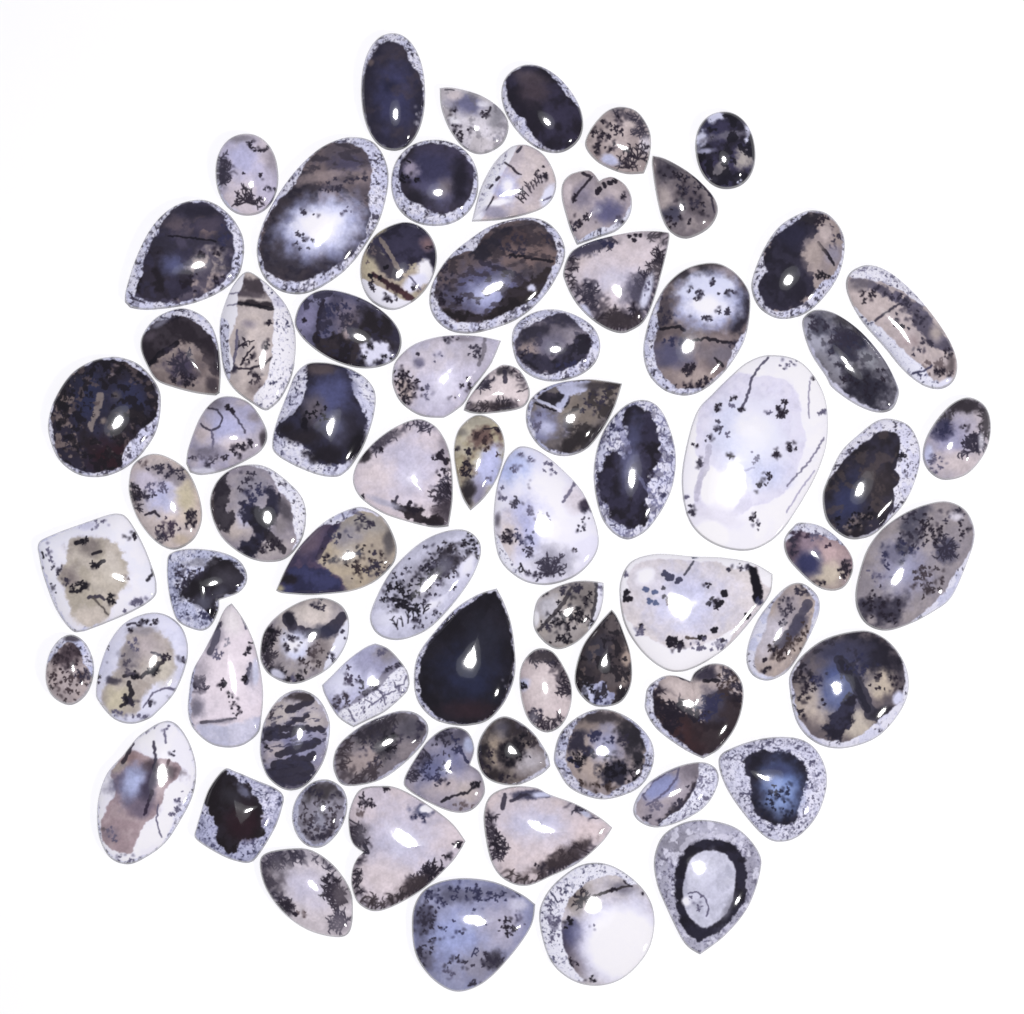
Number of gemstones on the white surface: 73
